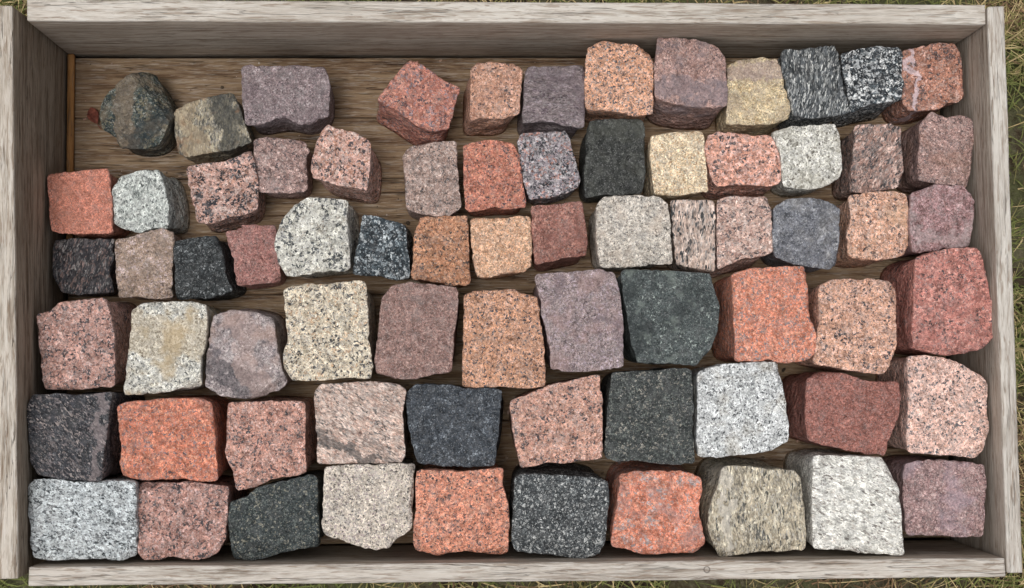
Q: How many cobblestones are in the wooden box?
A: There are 72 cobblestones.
